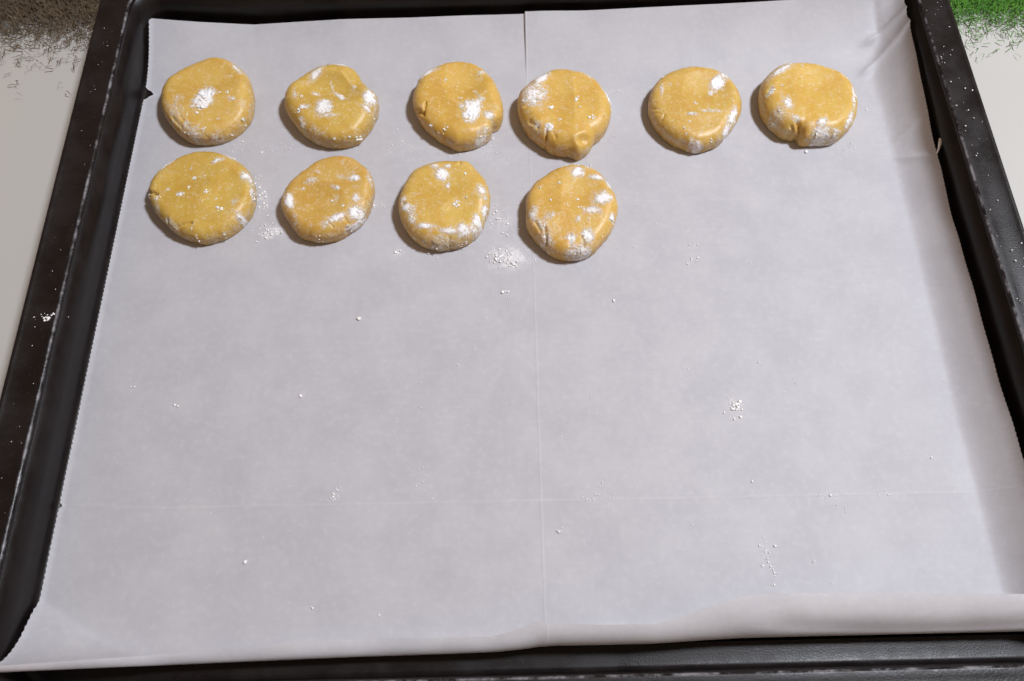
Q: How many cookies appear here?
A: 10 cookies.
